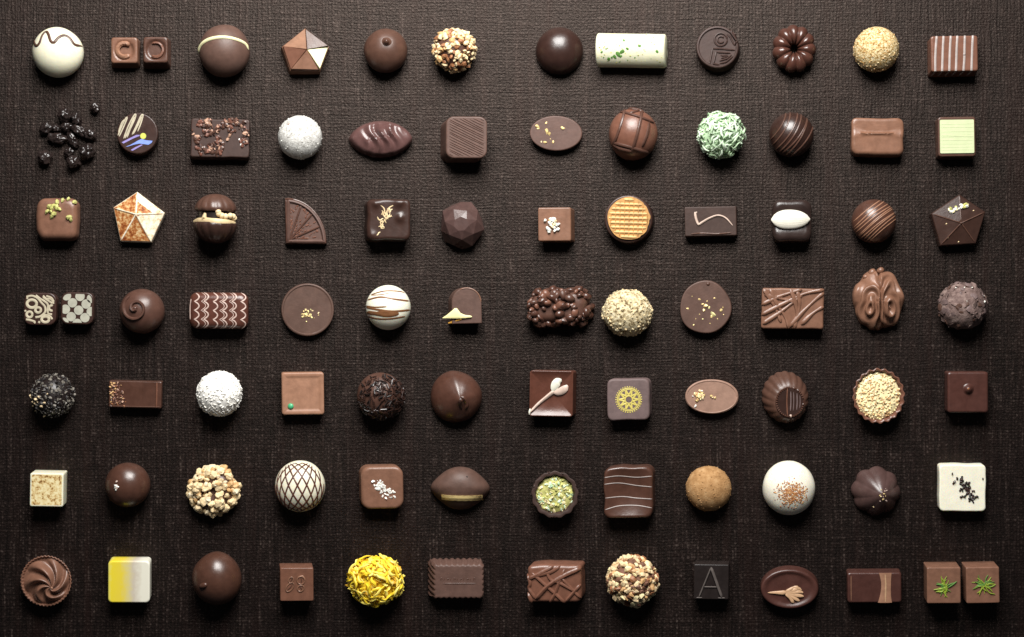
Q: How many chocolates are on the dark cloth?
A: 86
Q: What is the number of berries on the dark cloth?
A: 14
